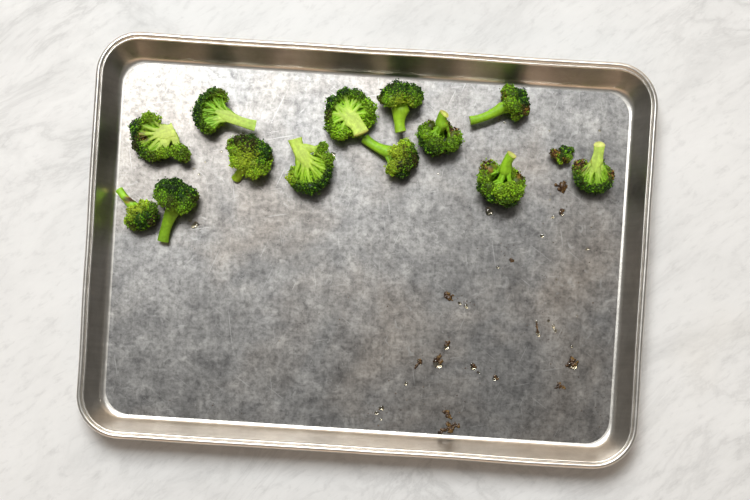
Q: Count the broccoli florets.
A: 14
